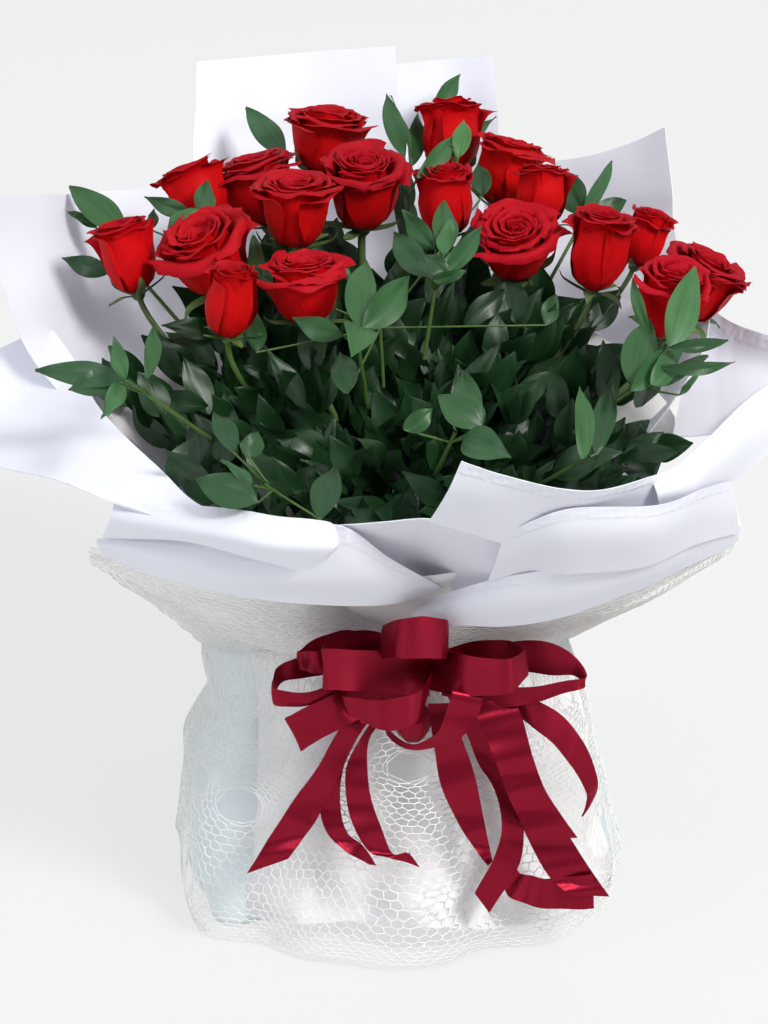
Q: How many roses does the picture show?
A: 18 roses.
